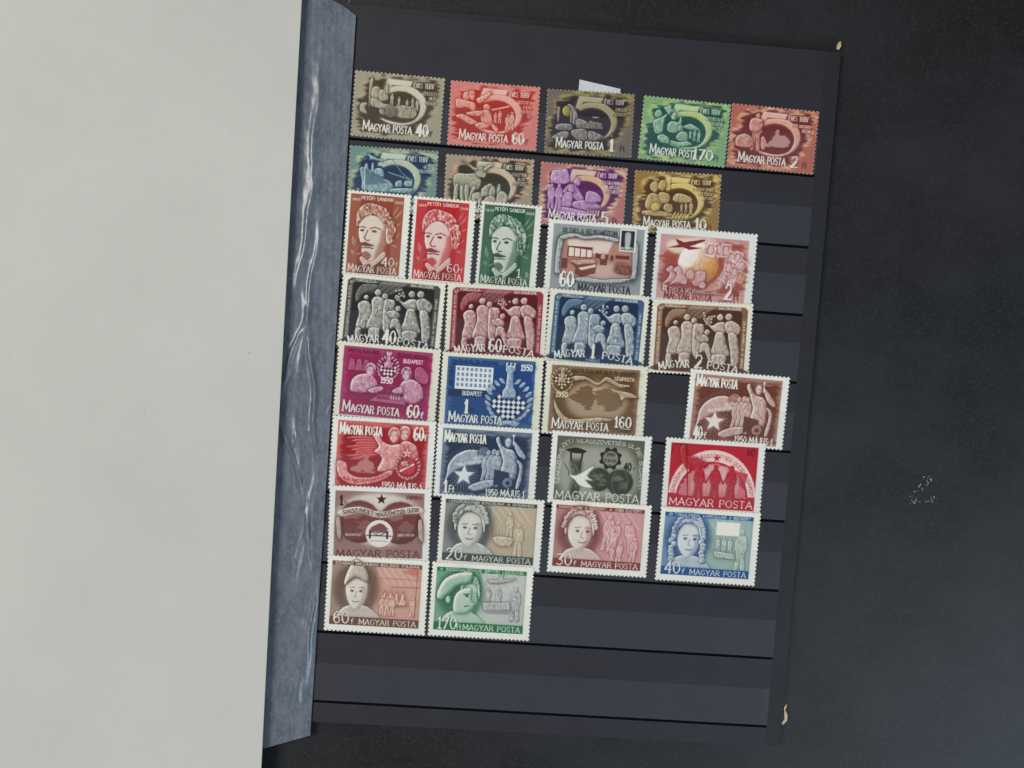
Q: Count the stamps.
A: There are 32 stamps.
